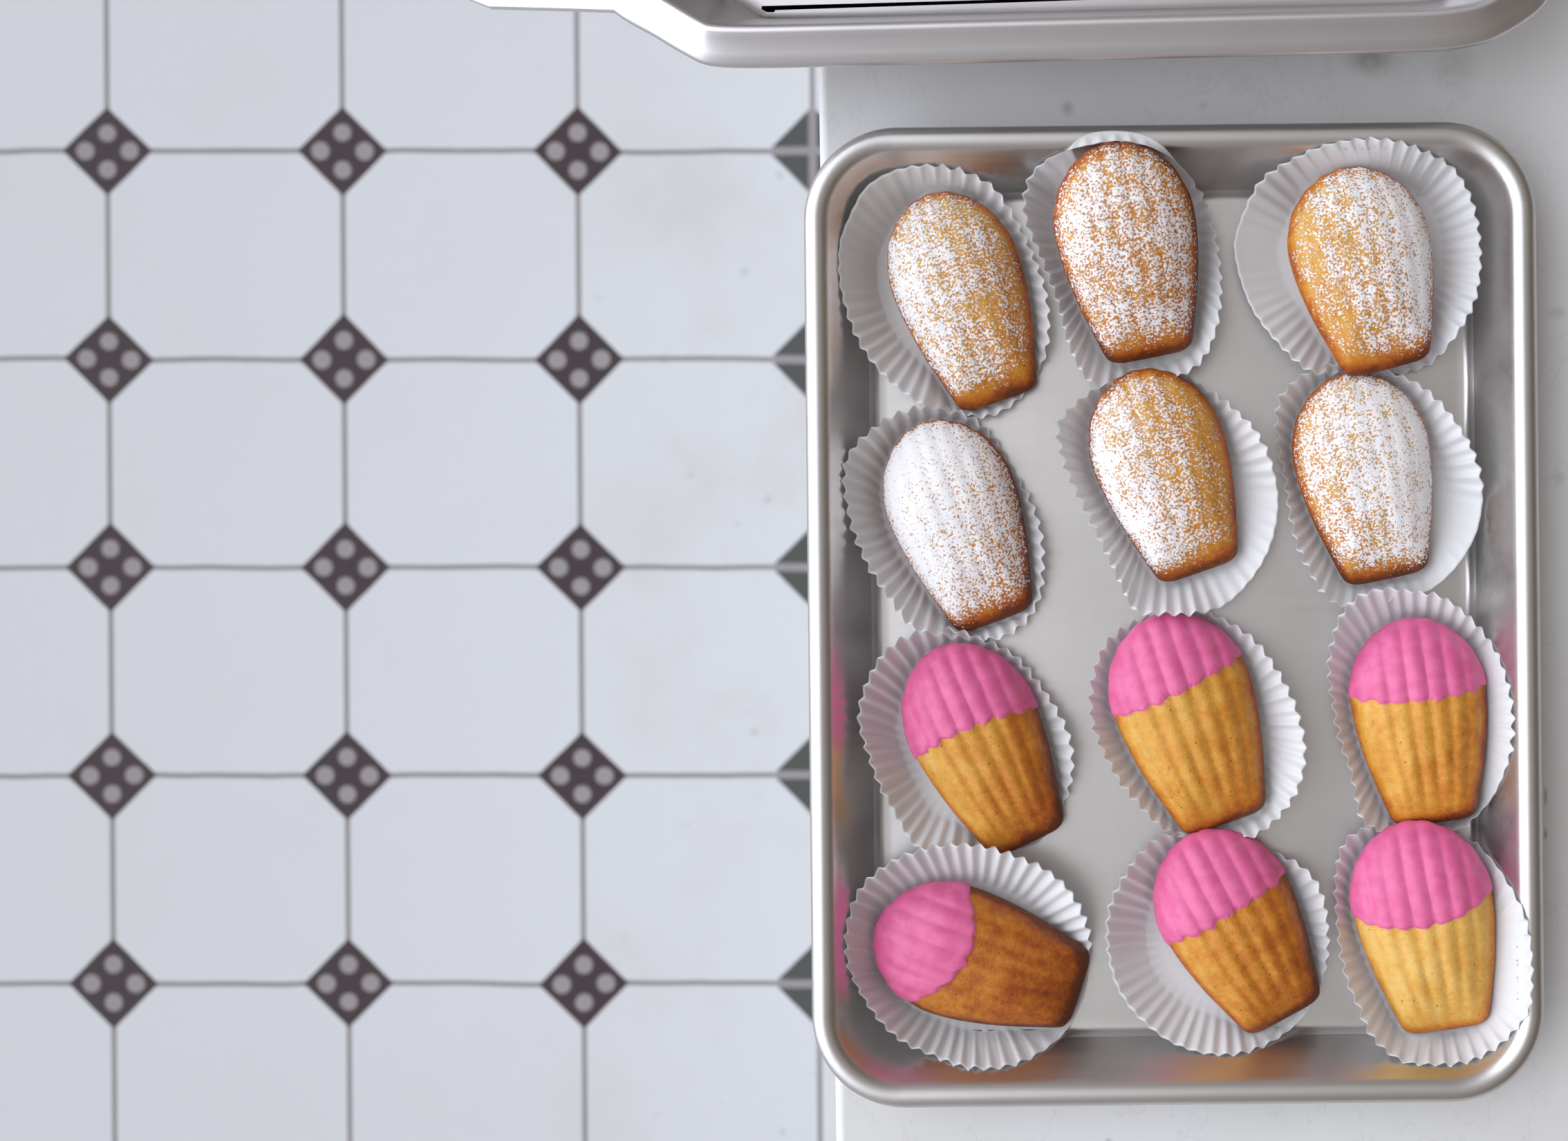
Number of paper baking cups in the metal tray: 12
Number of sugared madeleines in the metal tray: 6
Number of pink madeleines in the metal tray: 6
